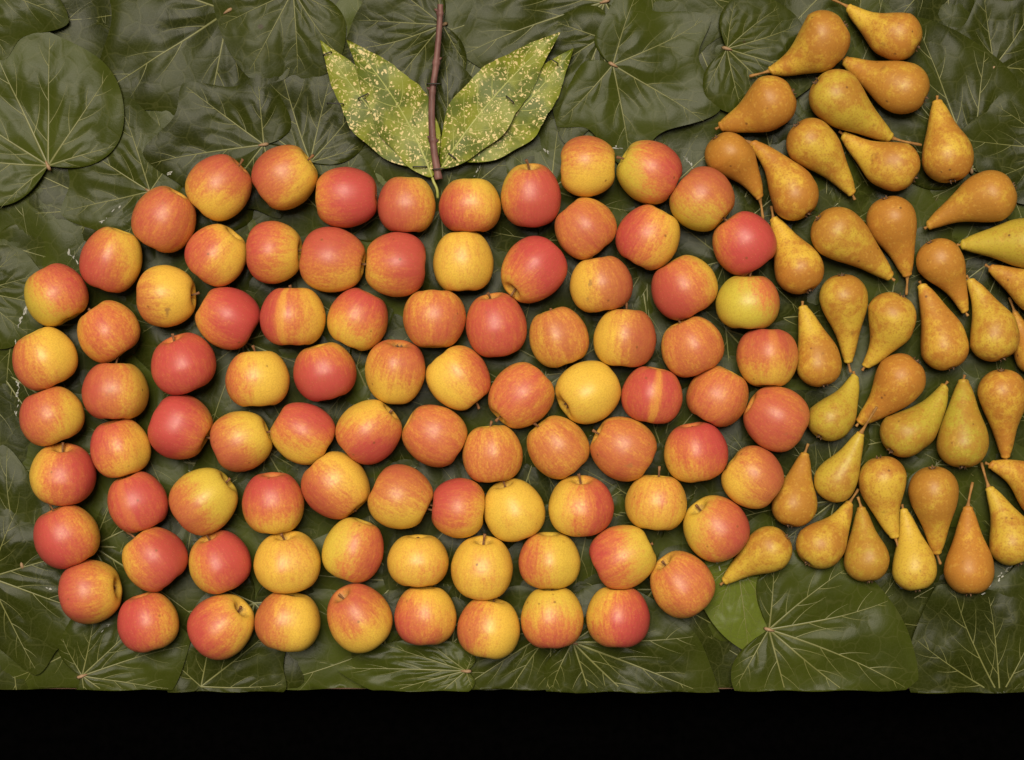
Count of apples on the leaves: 89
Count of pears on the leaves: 39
